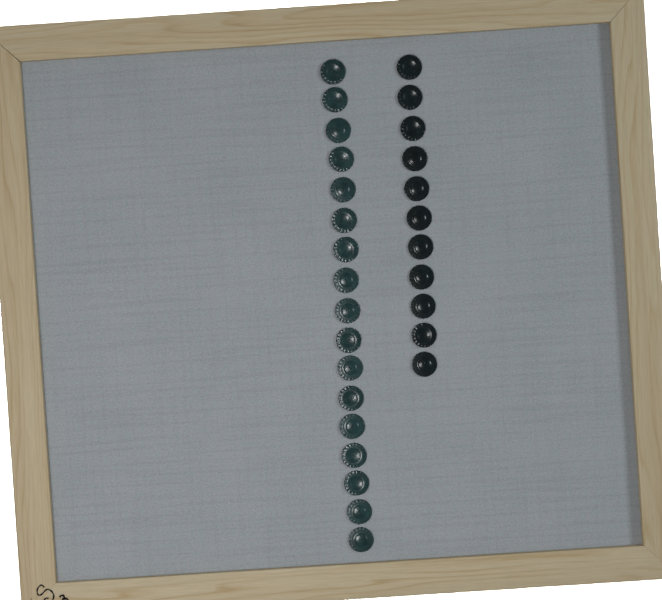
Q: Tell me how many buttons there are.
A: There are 28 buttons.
